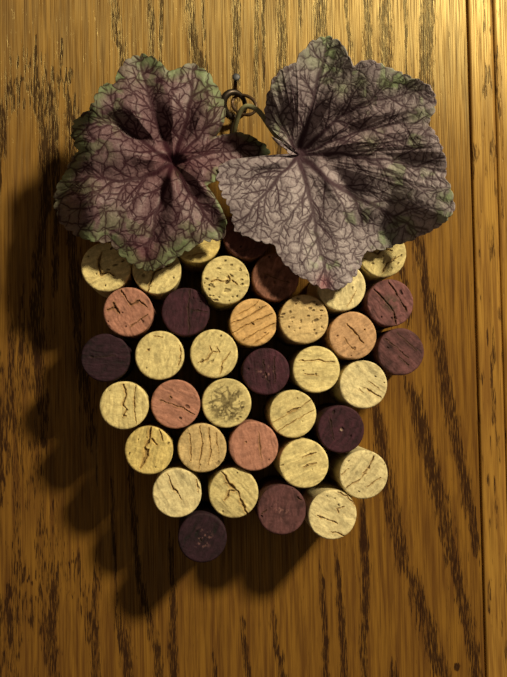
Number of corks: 36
